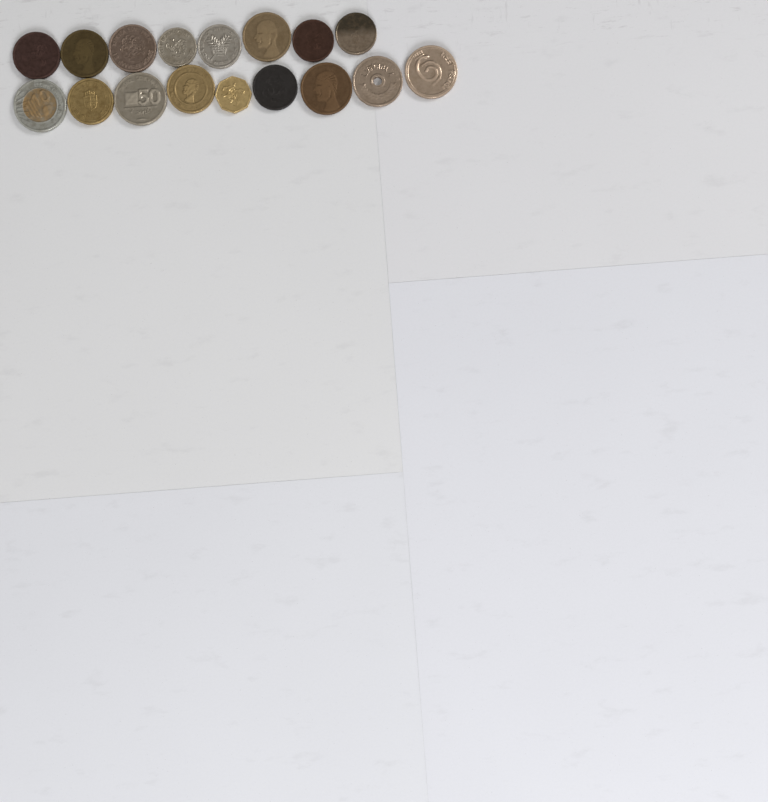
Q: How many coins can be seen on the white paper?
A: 17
